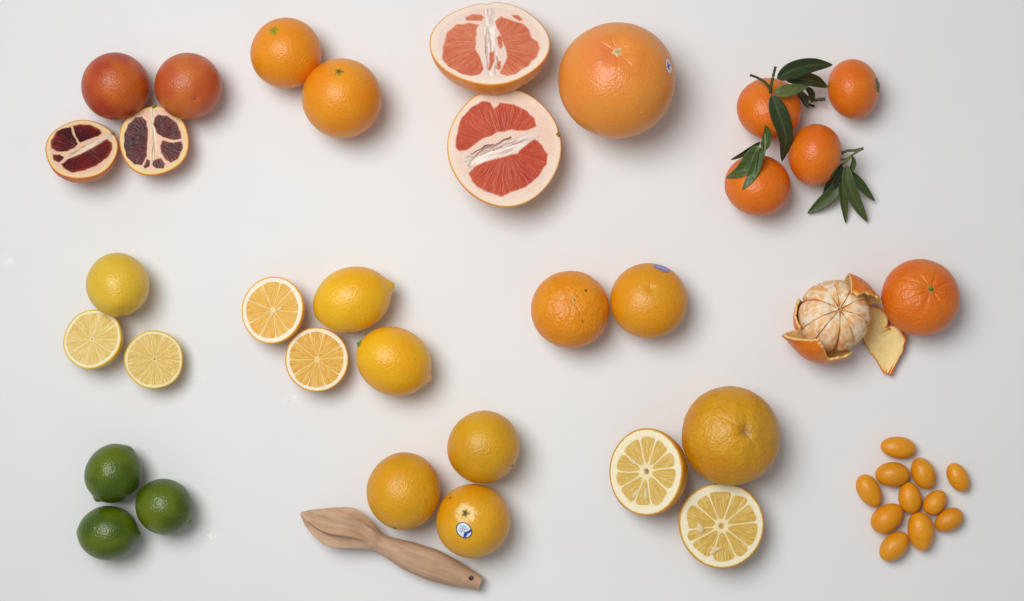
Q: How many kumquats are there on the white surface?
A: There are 11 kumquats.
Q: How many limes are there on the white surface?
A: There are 3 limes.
